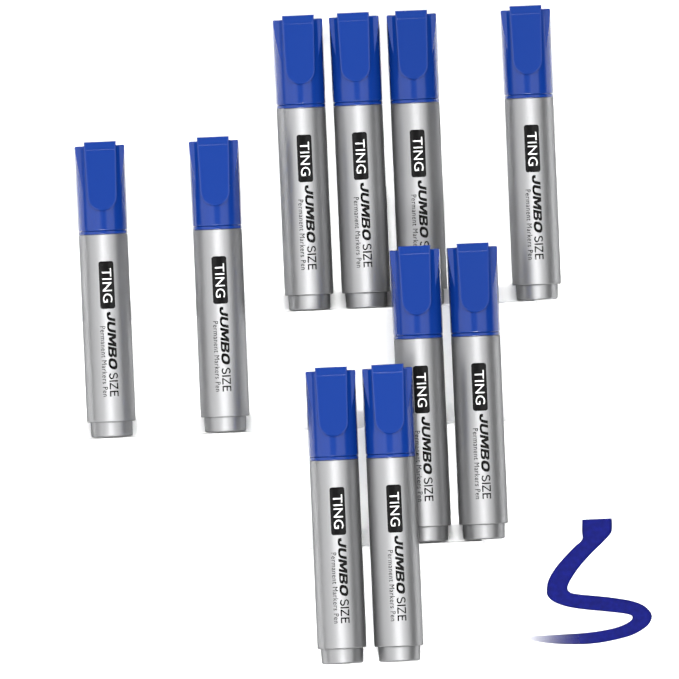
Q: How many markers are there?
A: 10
